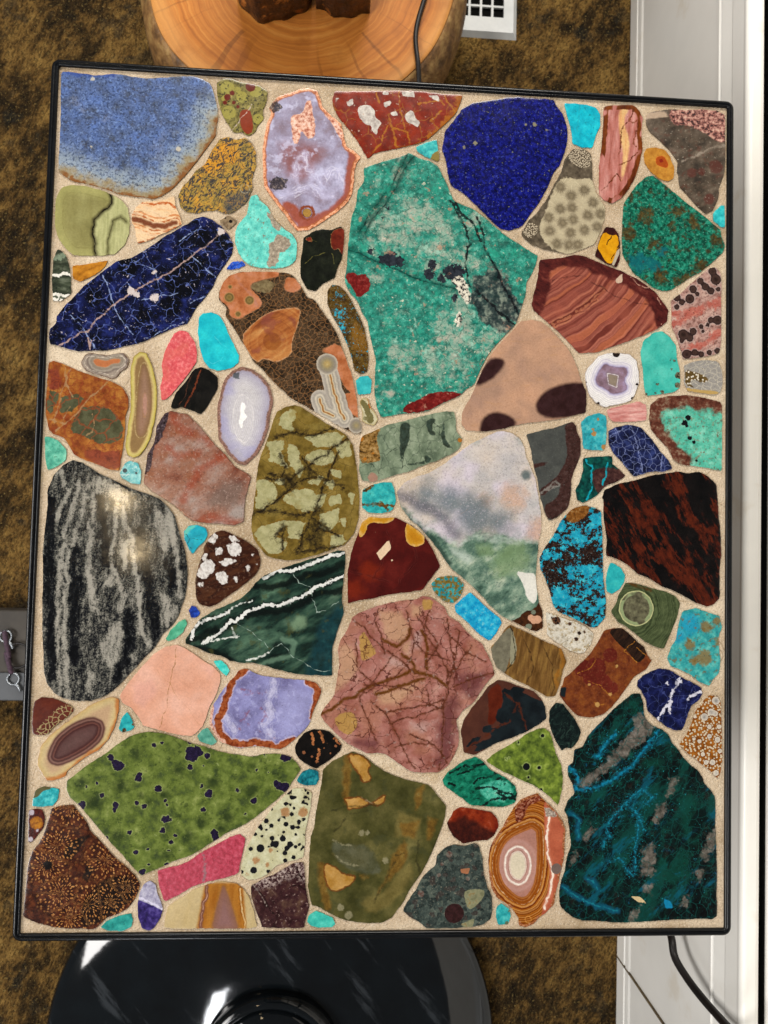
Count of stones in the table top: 105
